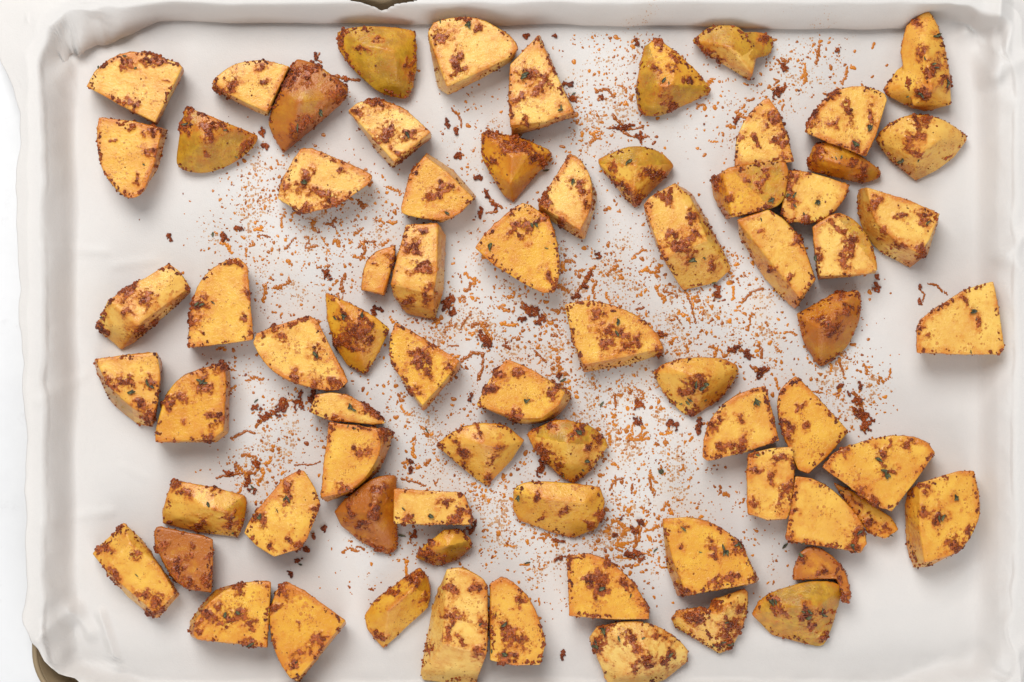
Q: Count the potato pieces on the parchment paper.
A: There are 72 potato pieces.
